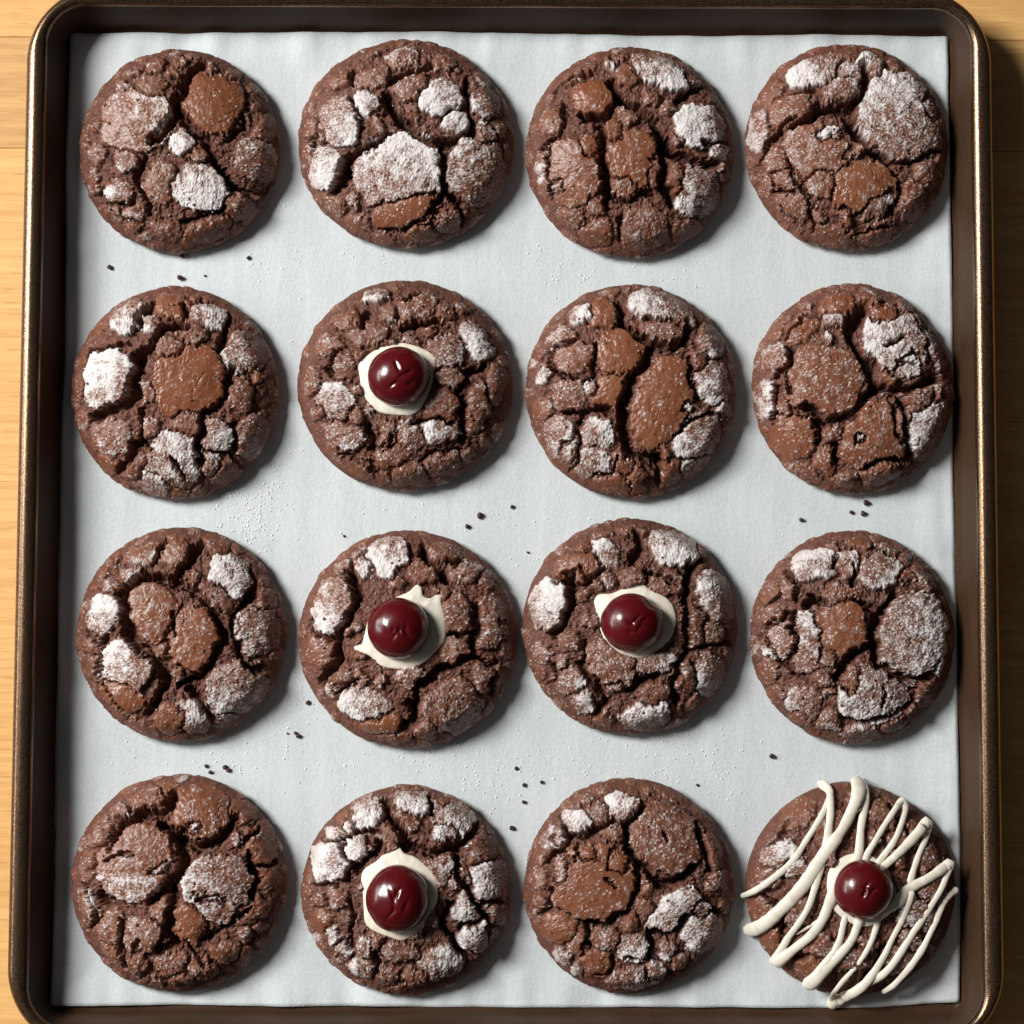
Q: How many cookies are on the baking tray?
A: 16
